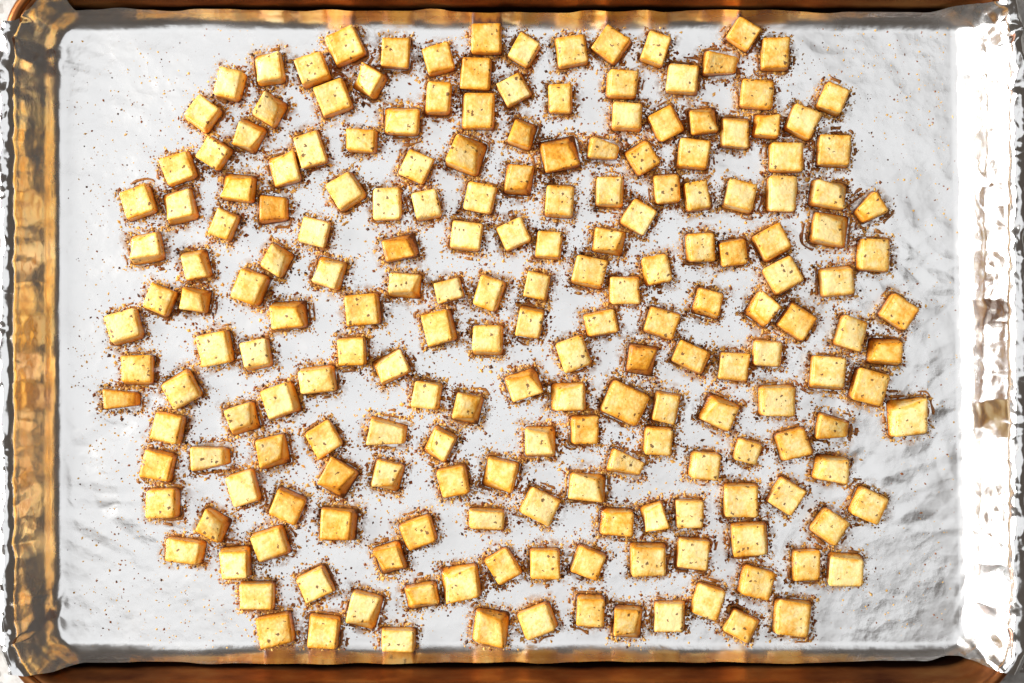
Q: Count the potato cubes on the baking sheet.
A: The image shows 200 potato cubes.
